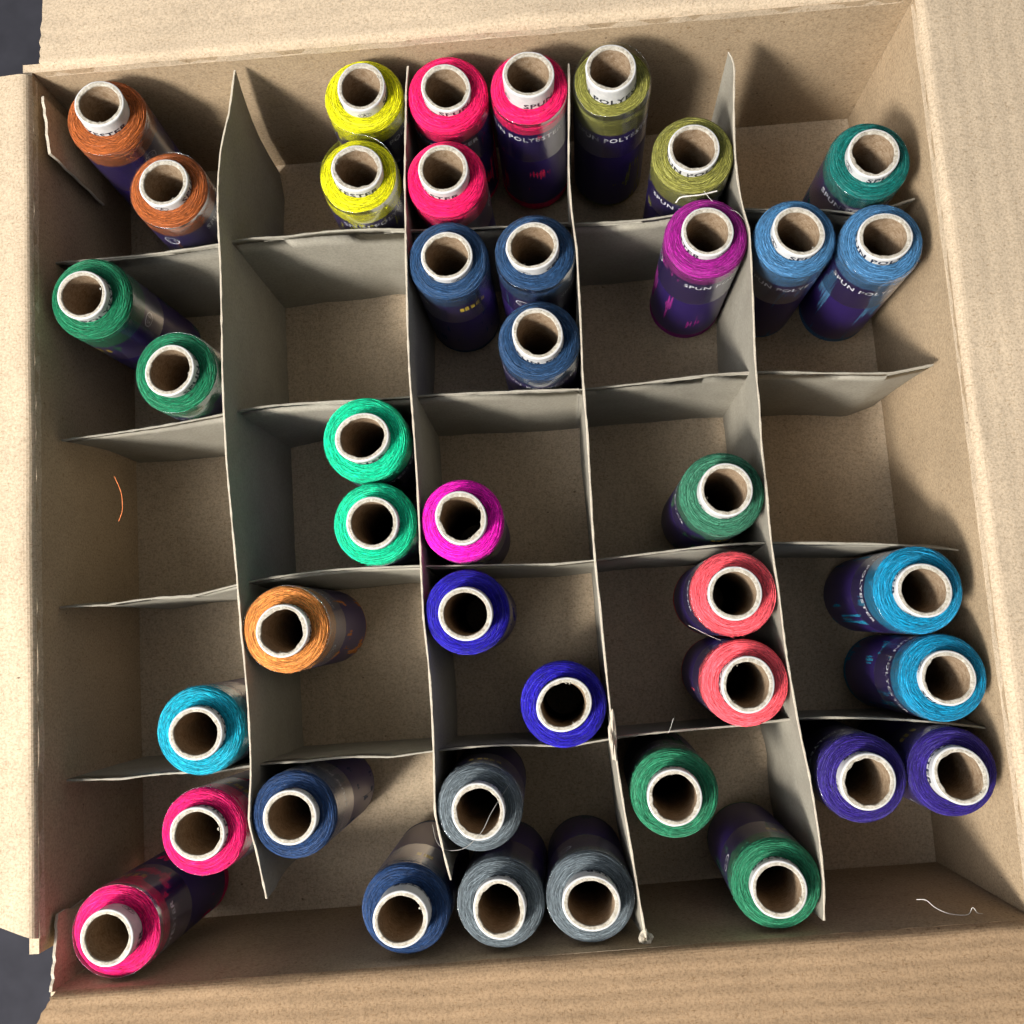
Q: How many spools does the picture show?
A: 41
